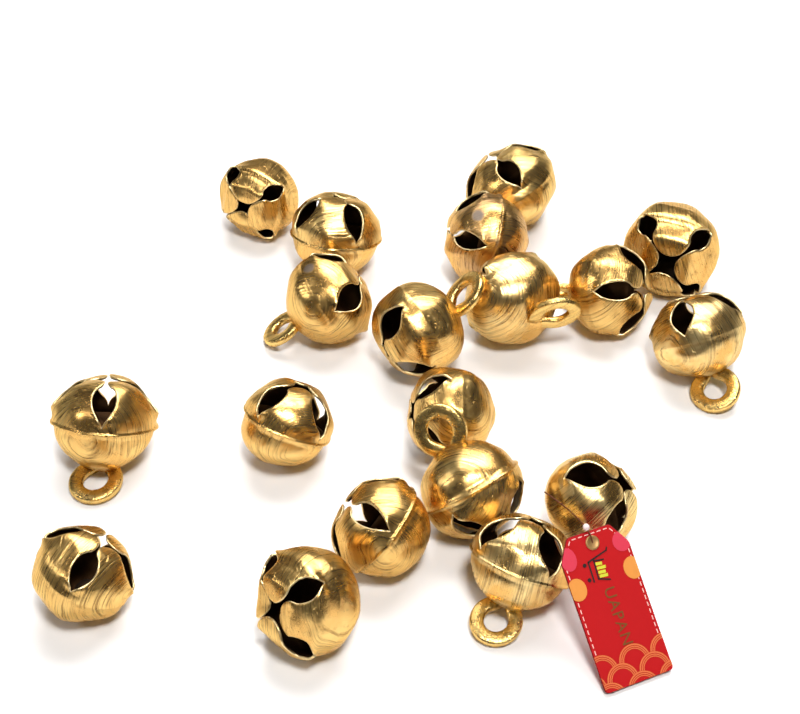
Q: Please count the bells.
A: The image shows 19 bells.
